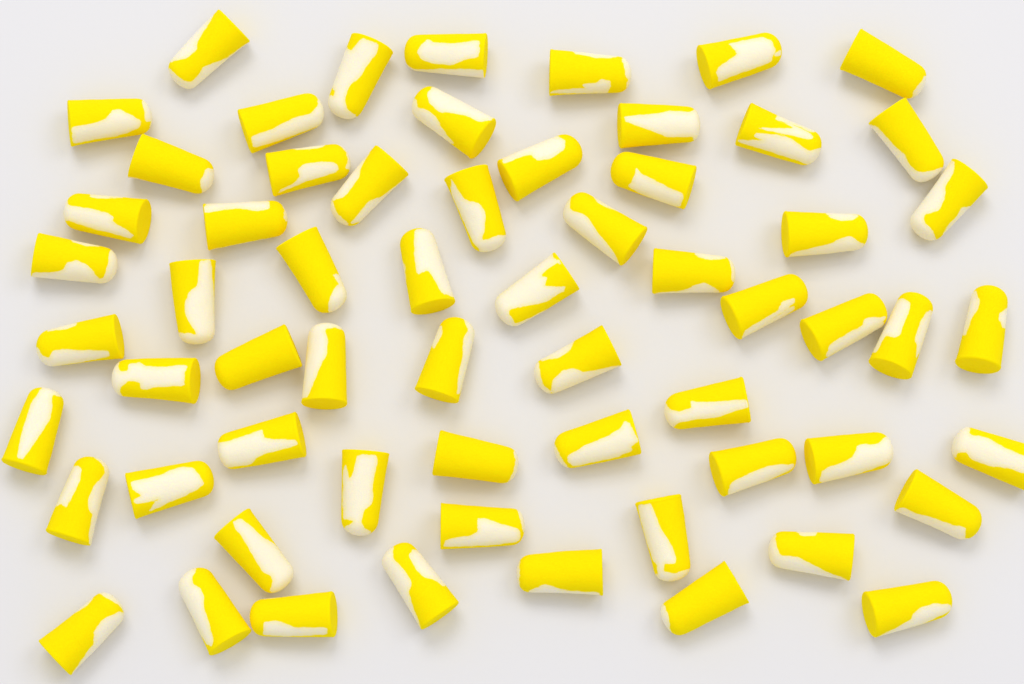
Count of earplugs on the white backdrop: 62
